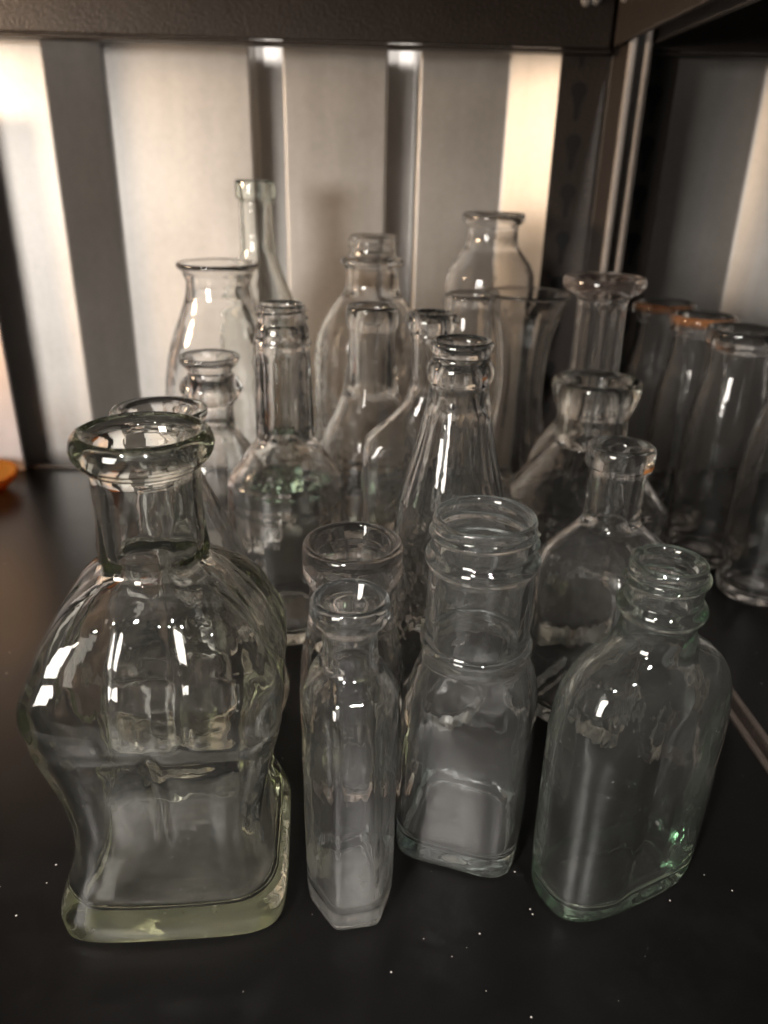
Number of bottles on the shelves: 24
